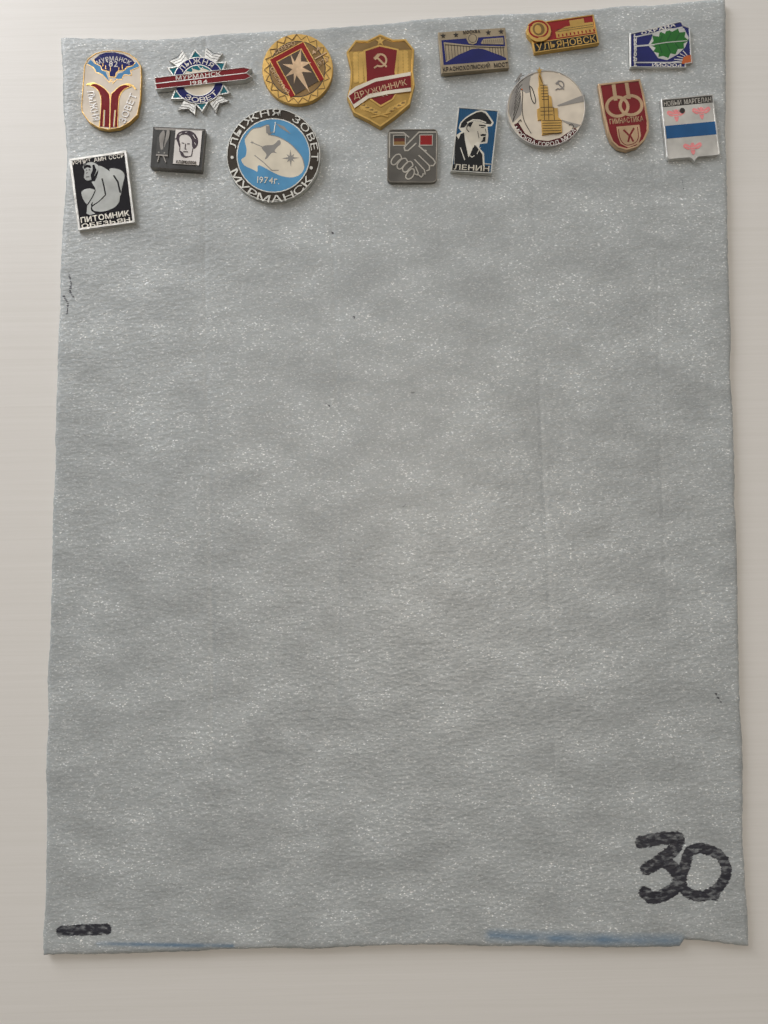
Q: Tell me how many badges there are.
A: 15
